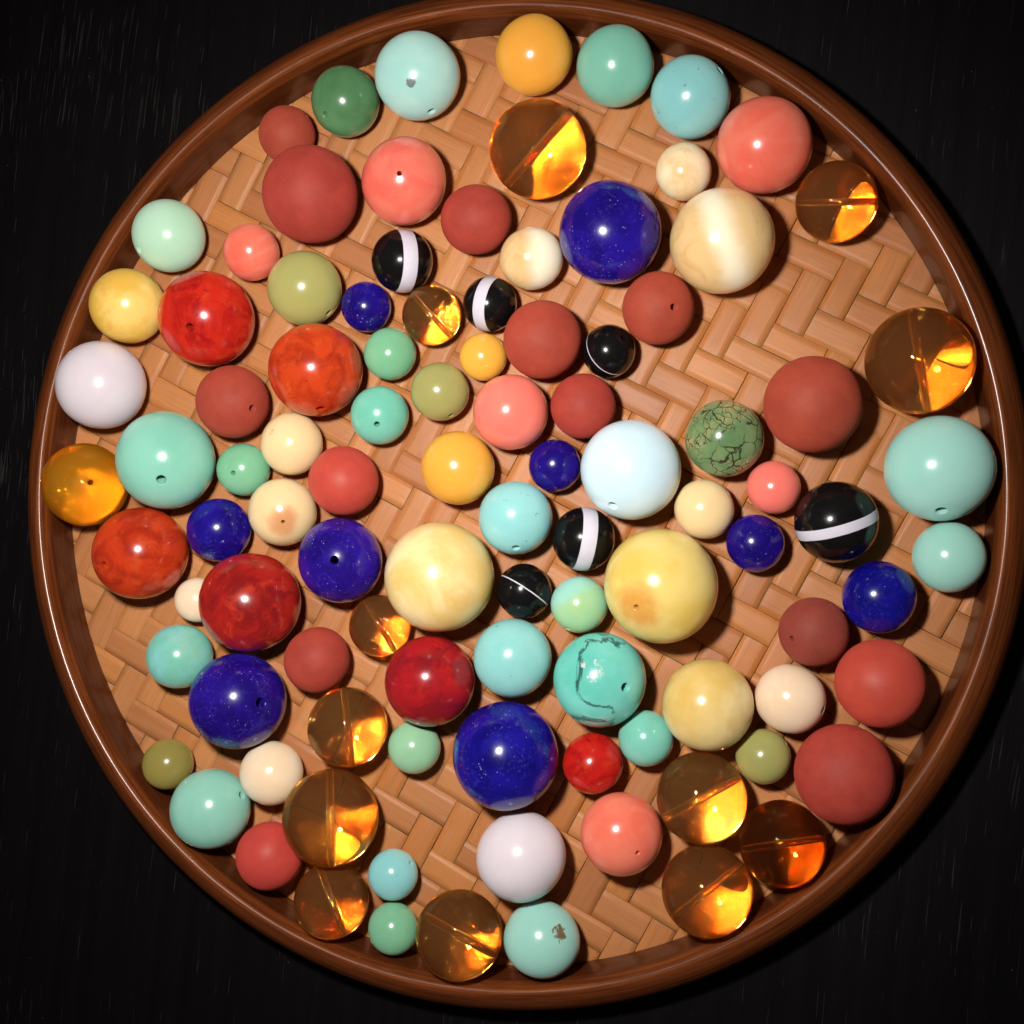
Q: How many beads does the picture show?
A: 100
